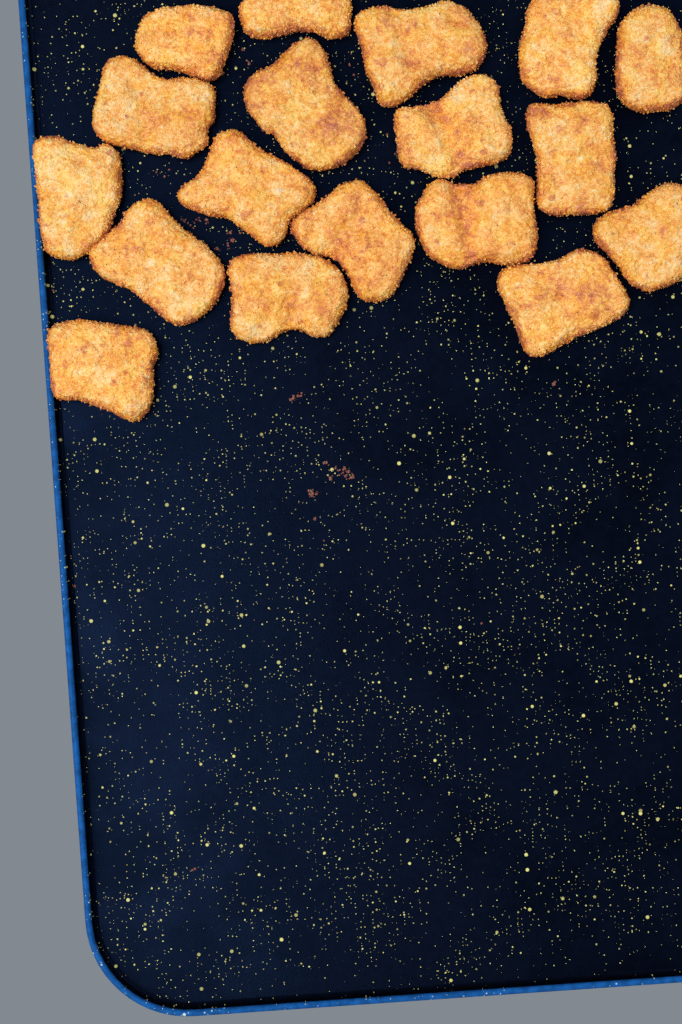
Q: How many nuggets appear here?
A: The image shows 18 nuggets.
